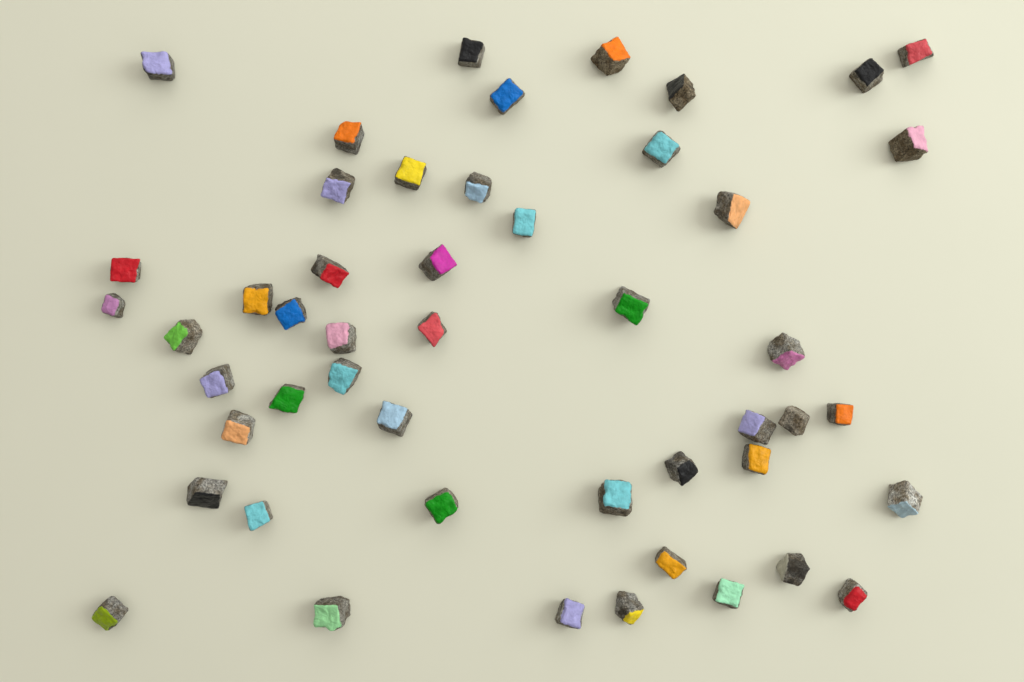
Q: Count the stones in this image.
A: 49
